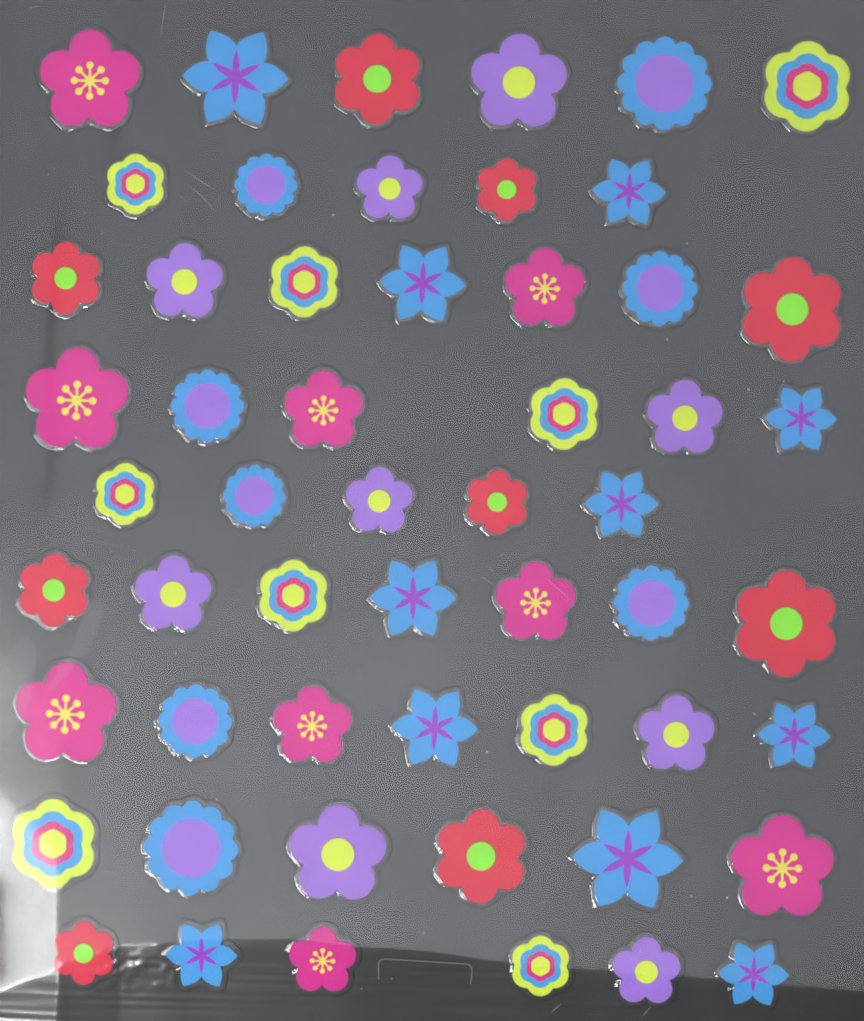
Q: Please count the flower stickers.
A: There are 55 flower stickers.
